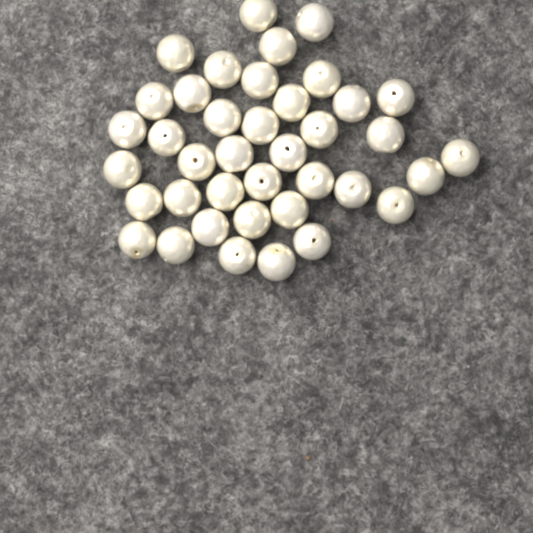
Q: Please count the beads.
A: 39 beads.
